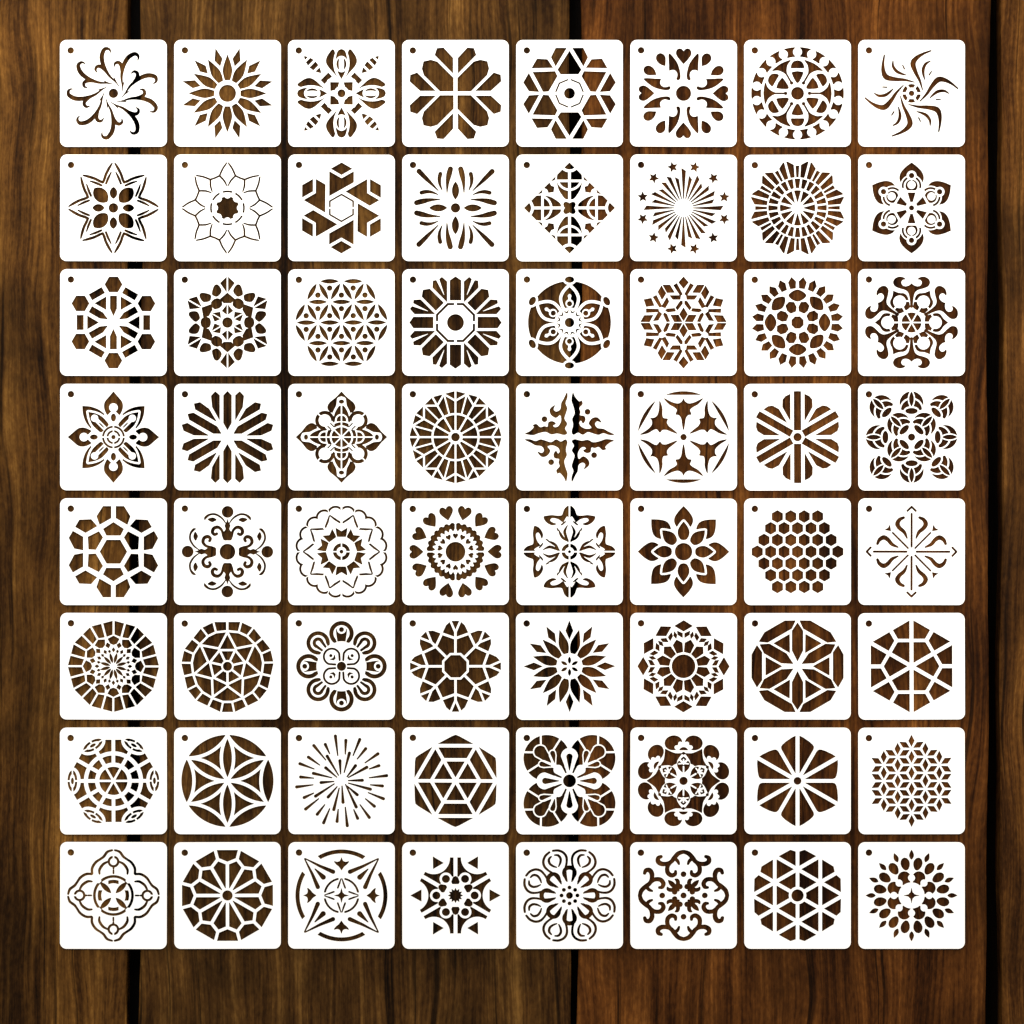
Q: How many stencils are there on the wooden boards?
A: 64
